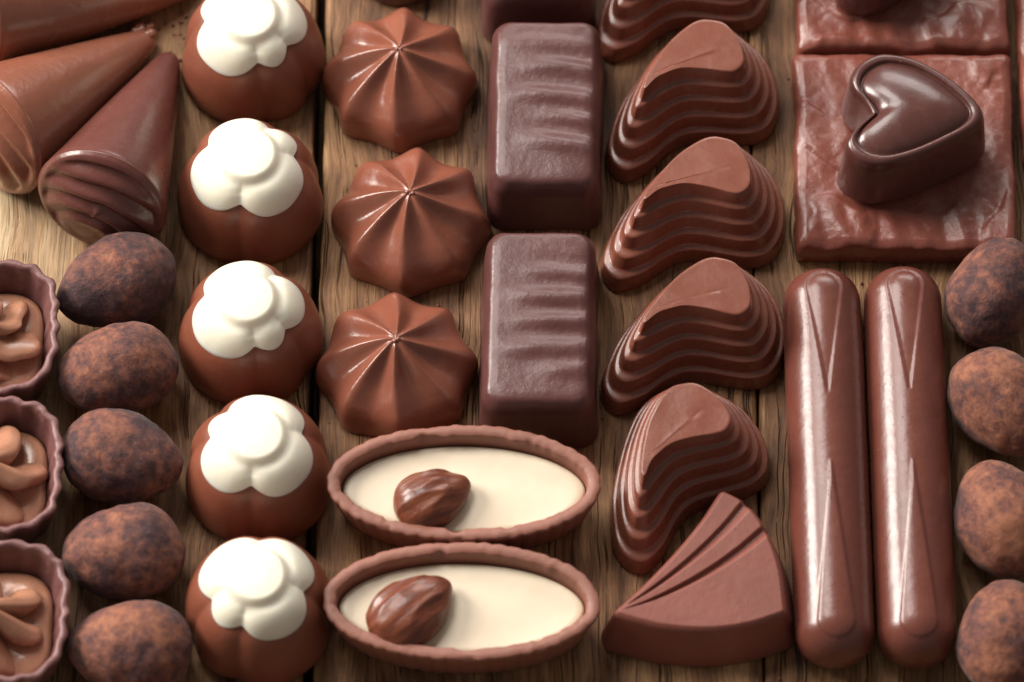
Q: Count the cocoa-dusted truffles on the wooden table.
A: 9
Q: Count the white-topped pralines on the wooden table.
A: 5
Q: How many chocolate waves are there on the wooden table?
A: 5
